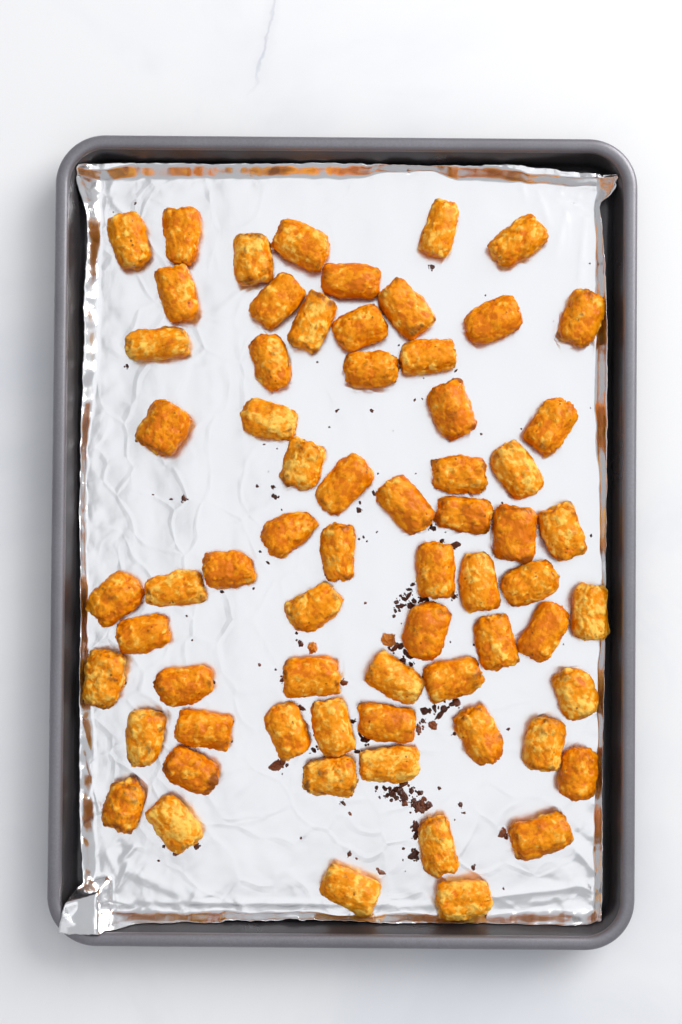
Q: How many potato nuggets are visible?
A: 67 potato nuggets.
